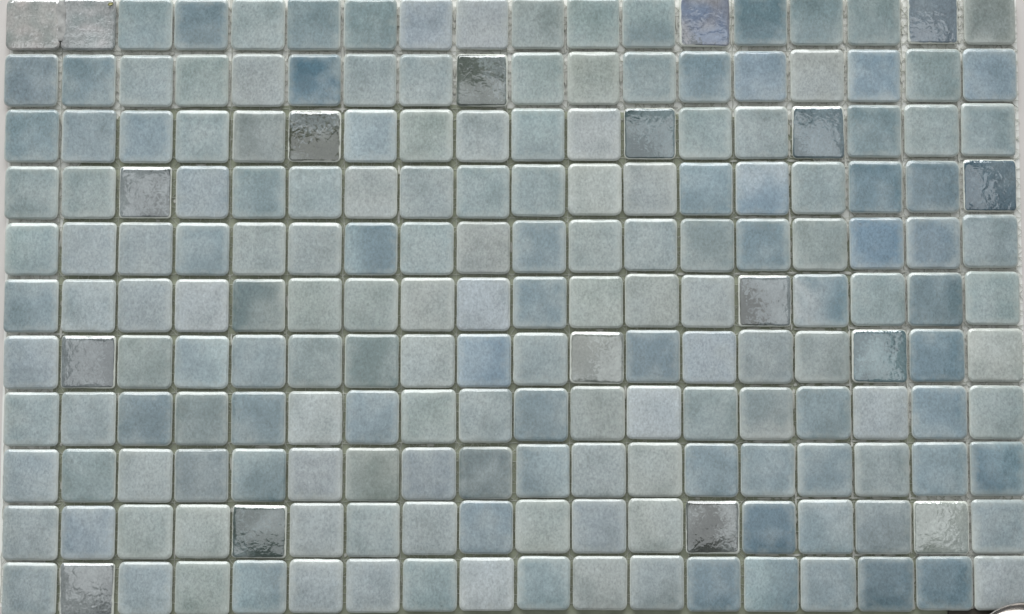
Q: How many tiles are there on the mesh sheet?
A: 198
